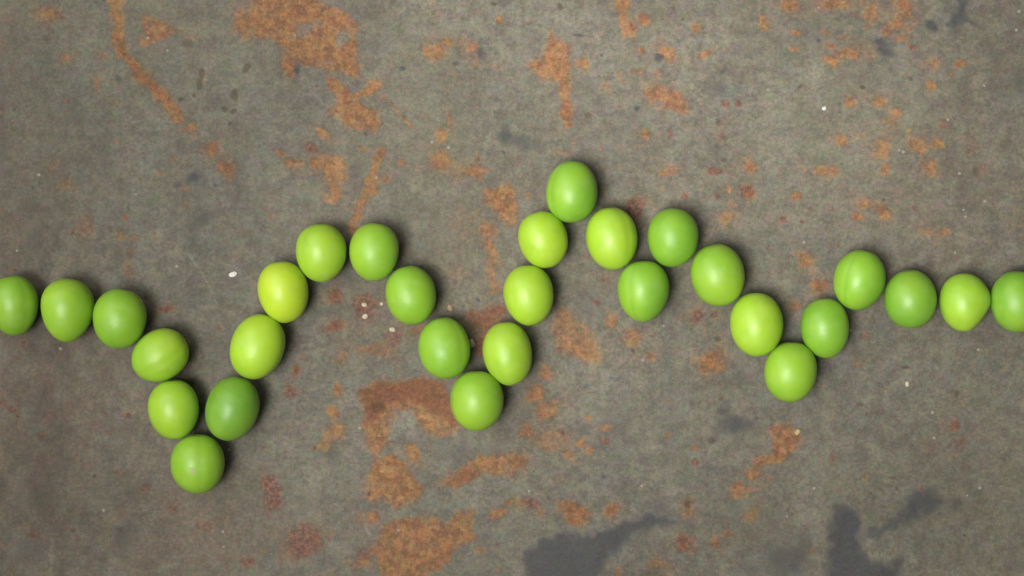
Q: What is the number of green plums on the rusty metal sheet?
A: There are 29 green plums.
